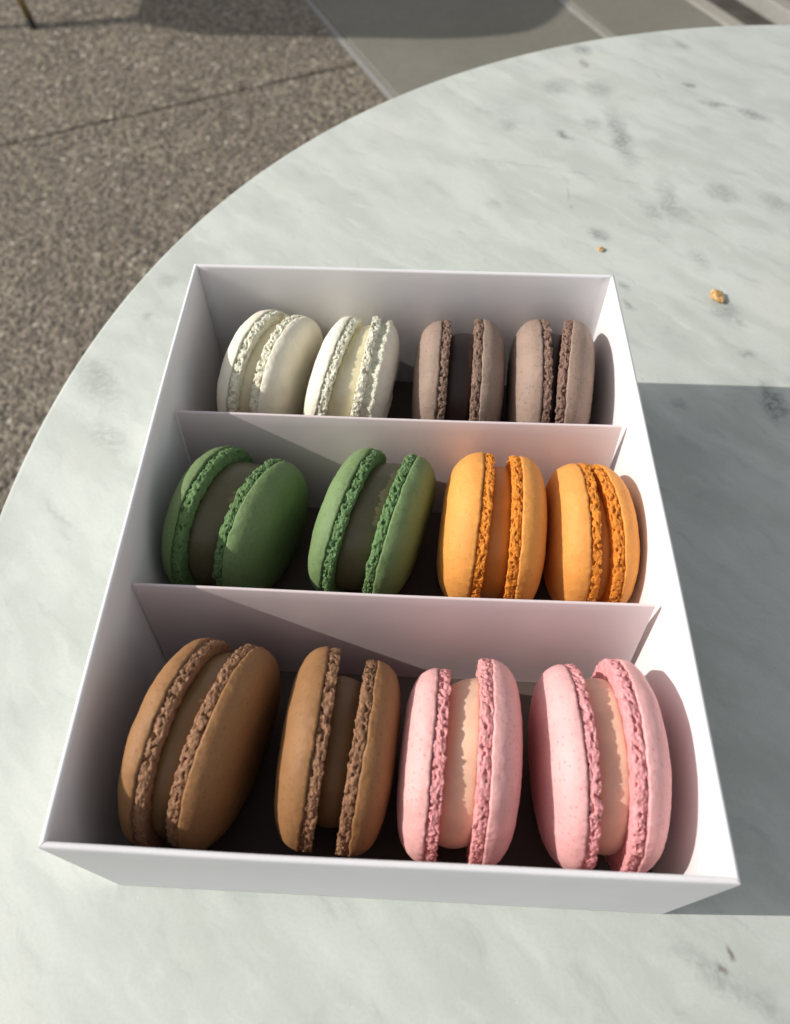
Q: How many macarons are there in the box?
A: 12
